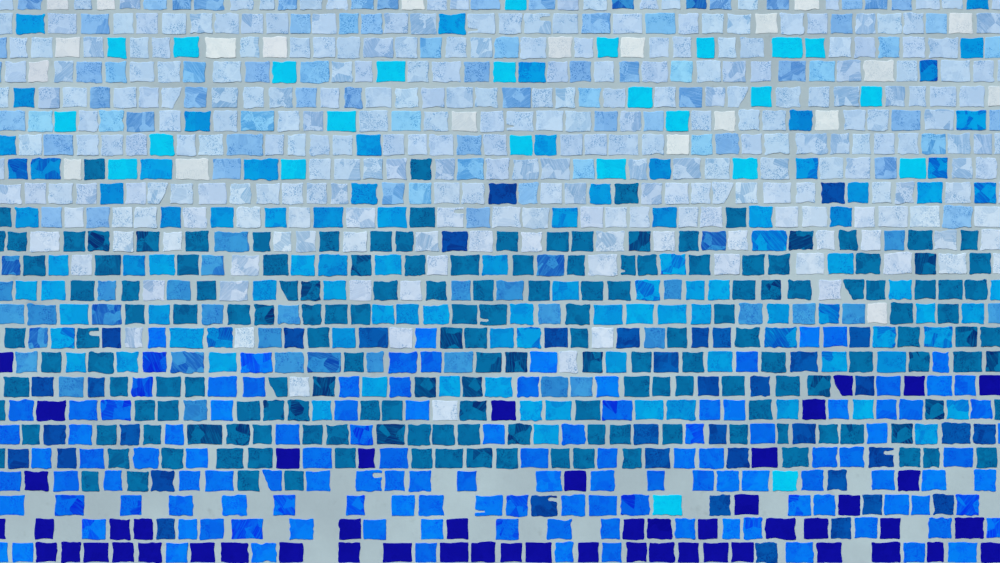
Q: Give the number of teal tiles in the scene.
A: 167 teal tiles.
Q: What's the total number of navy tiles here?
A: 52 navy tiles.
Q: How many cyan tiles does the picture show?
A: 25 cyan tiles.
